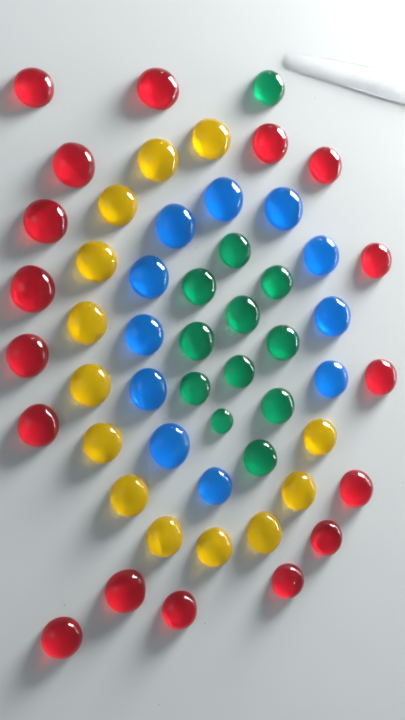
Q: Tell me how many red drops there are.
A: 17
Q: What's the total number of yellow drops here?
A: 13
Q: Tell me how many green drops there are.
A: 12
